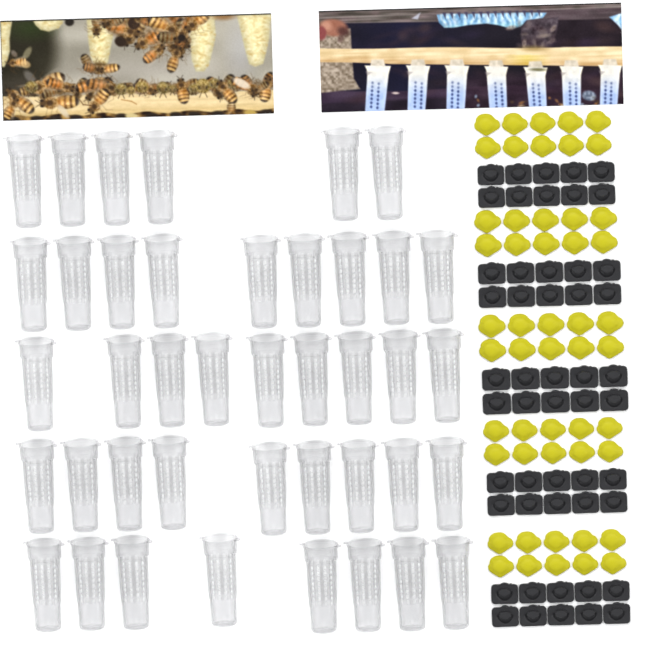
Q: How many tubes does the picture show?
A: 41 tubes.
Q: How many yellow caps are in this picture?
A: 50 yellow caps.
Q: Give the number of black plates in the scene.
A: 50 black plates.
